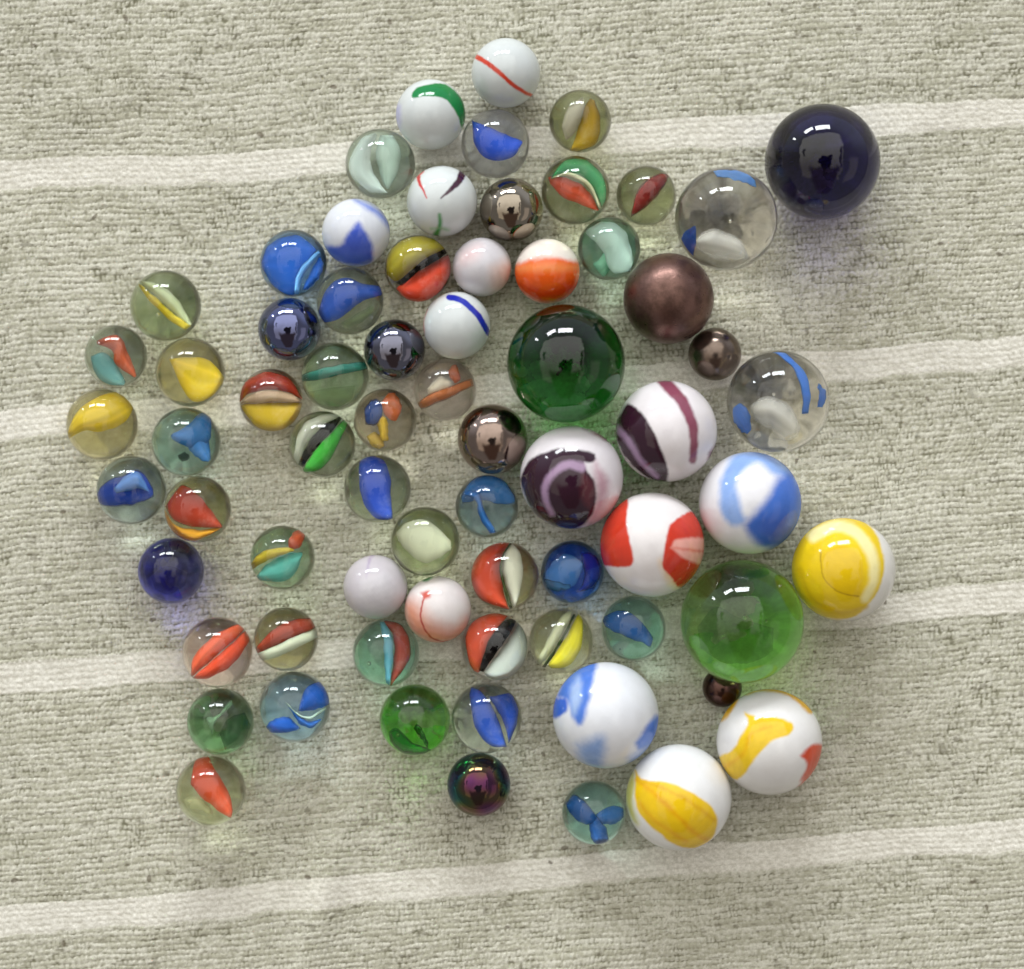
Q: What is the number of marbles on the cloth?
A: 70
